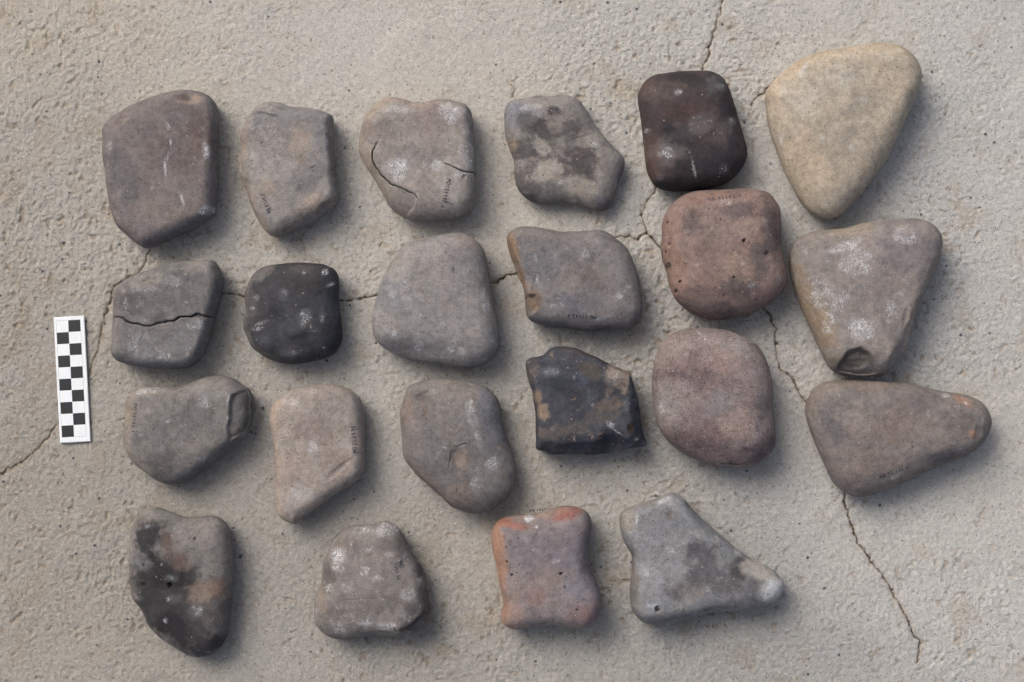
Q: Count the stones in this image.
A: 22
